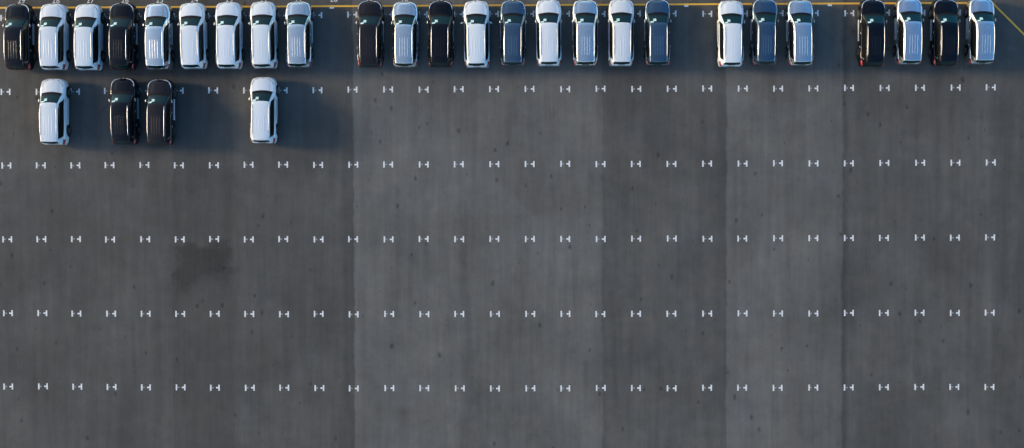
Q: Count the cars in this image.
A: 29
